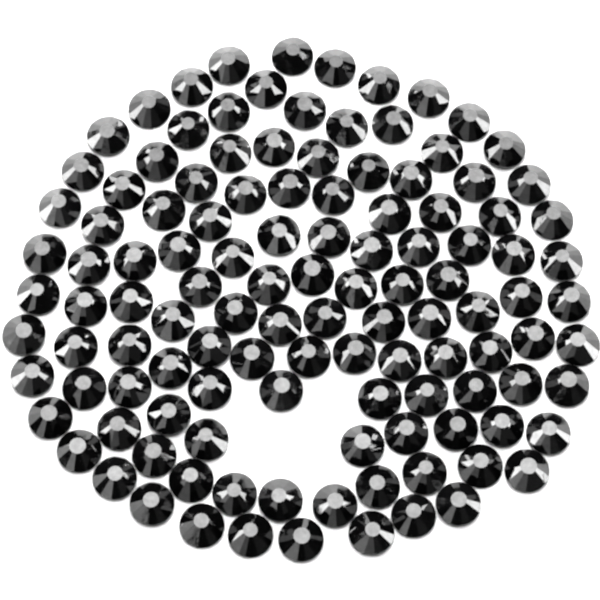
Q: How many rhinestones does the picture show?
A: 119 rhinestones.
